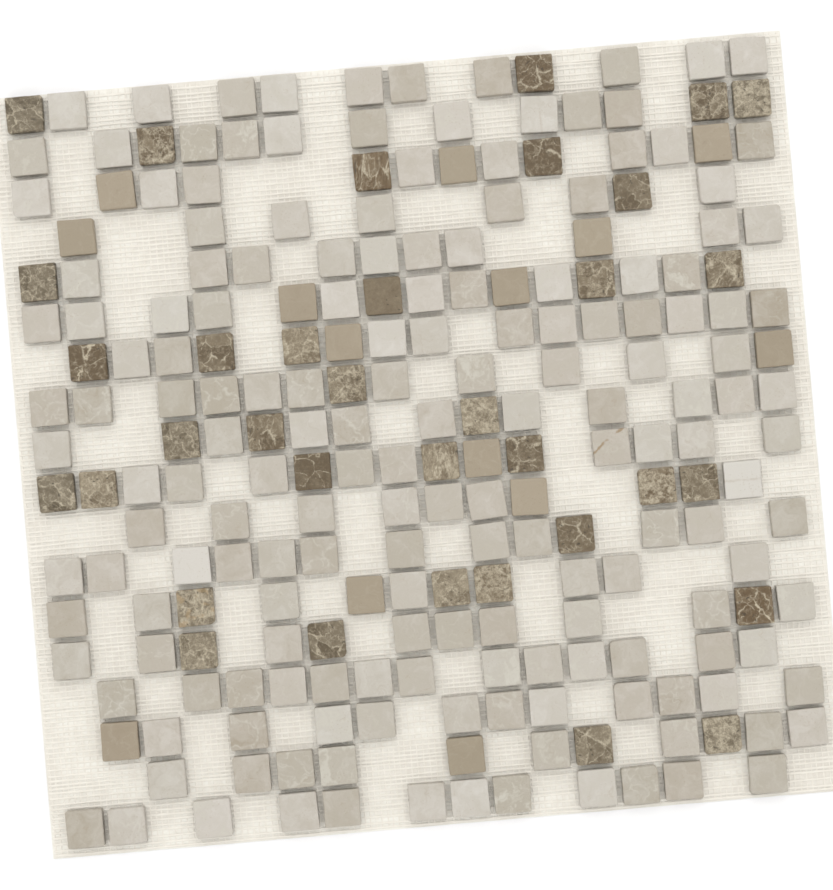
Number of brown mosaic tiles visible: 35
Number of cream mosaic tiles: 173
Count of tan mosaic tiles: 14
